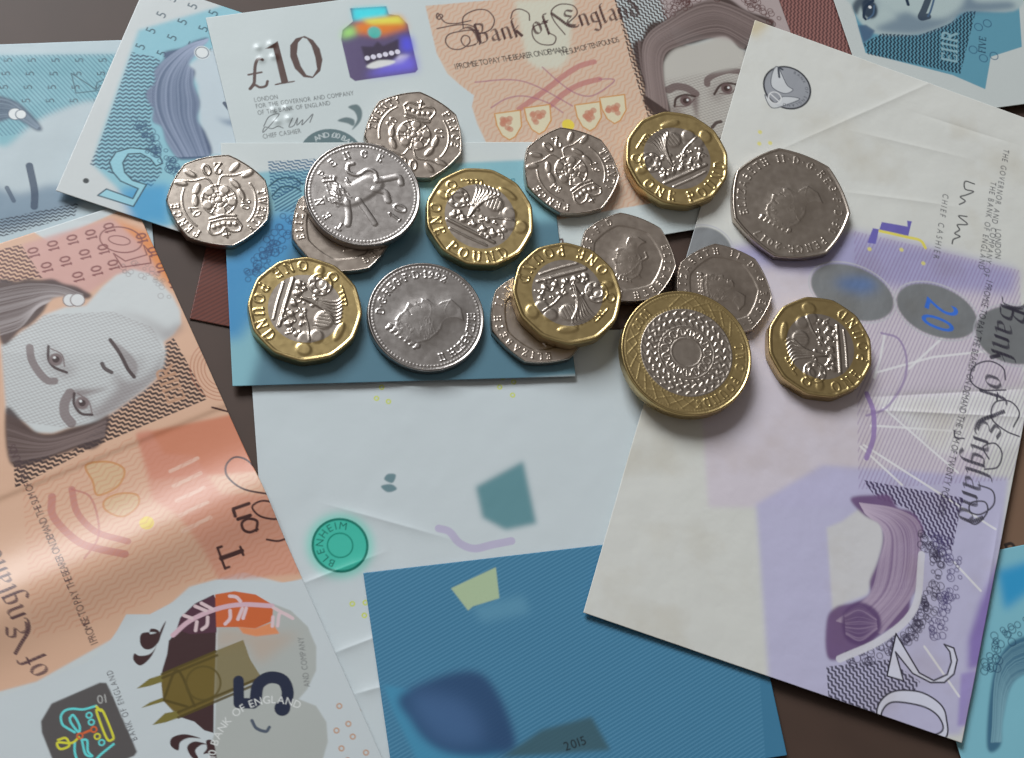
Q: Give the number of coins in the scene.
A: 16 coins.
